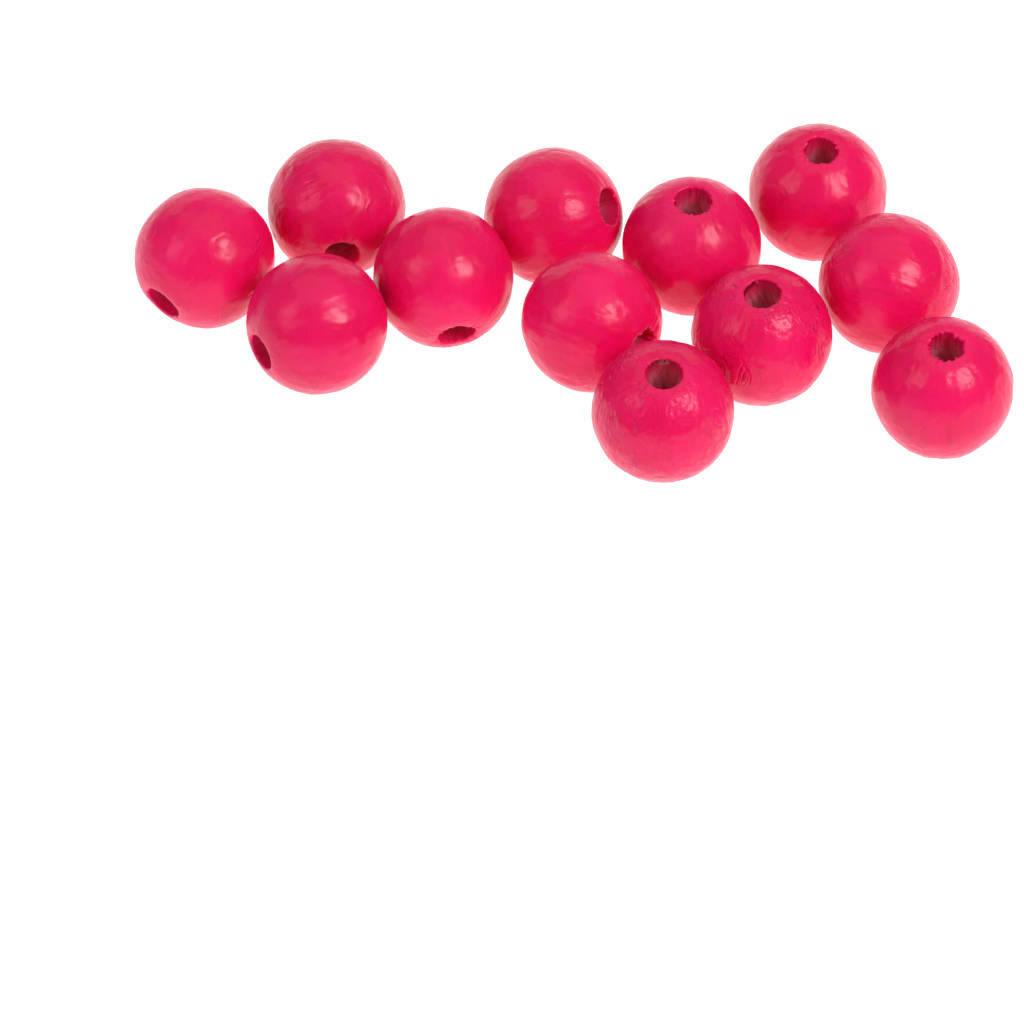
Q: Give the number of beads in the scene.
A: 12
